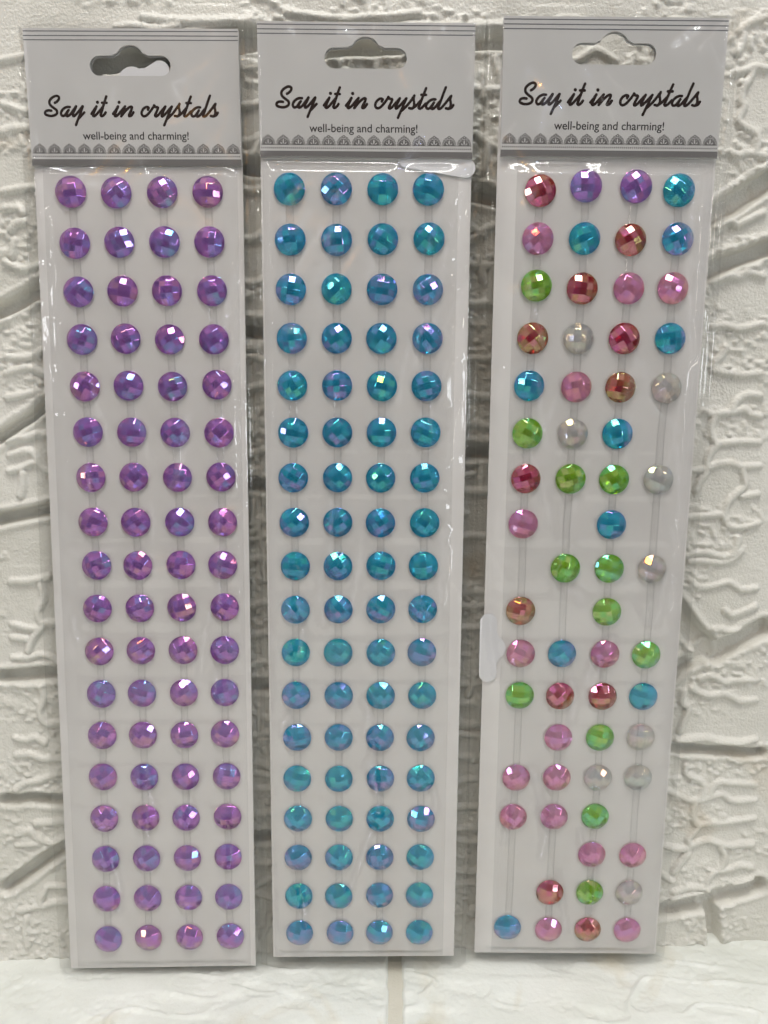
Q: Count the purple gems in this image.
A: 74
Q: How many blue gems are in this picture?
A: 82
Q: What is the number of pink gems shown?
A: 16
